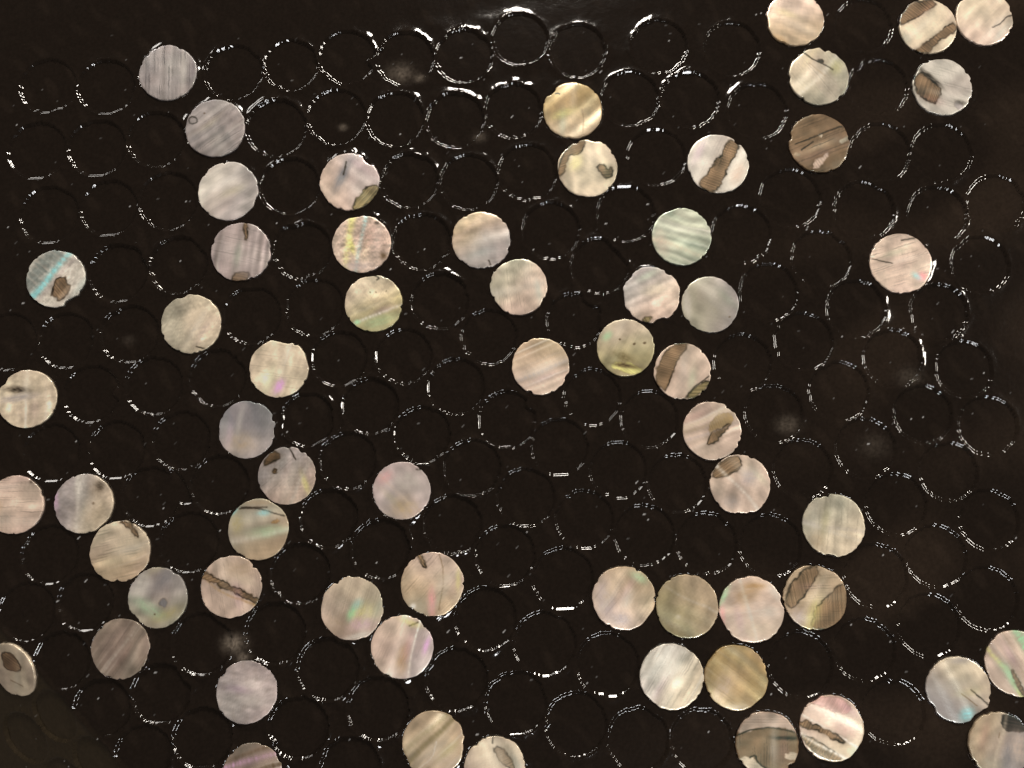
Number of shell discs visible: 61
